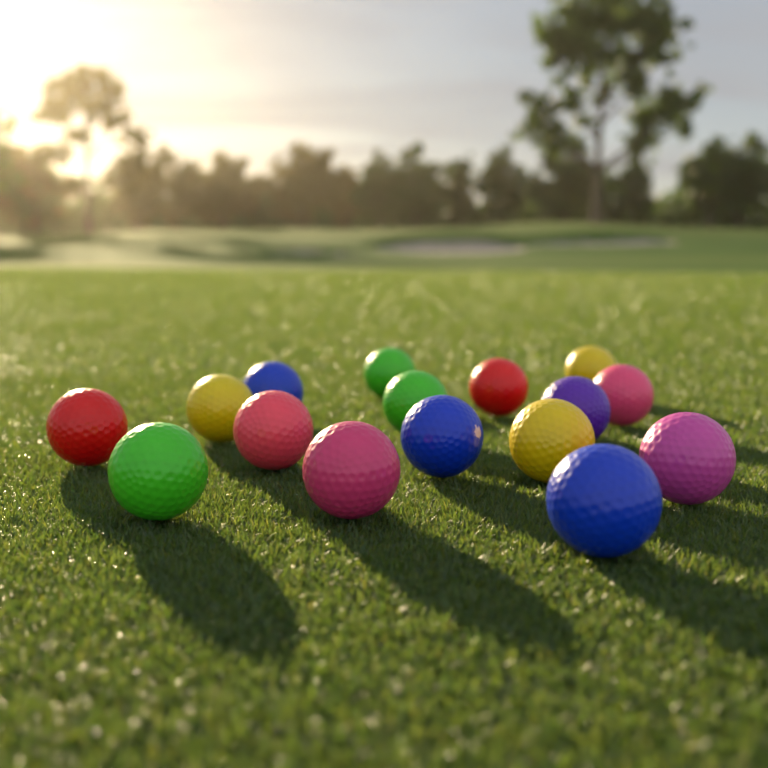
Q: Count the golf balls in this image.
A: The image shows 16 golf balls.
